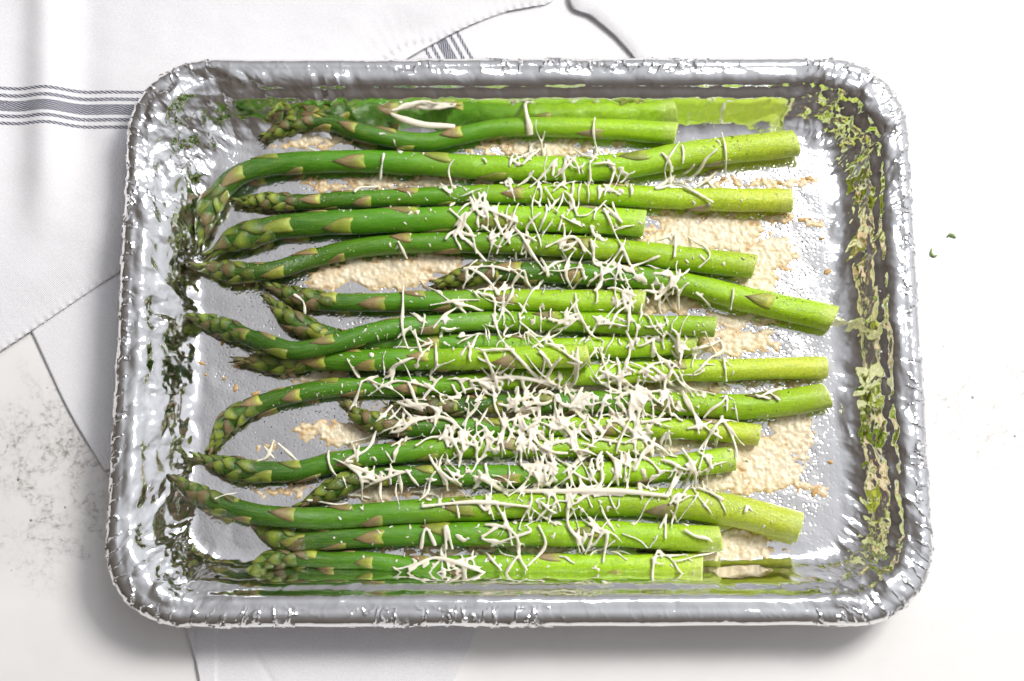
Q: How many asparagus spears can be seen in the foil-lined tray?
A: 18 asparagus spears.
